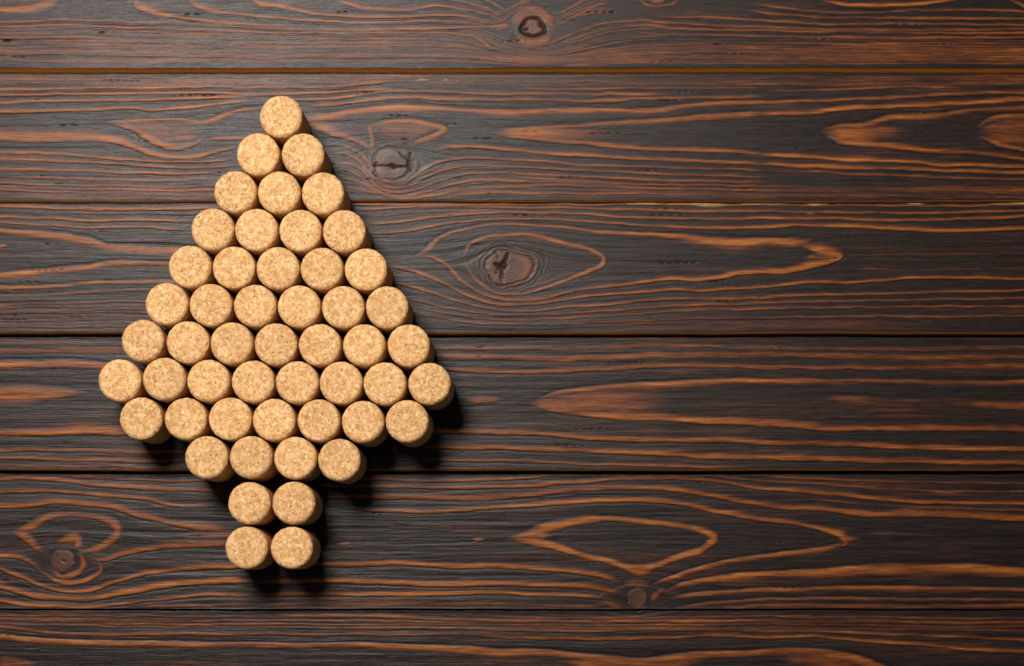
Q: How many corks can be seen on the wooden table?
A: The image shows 51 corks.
